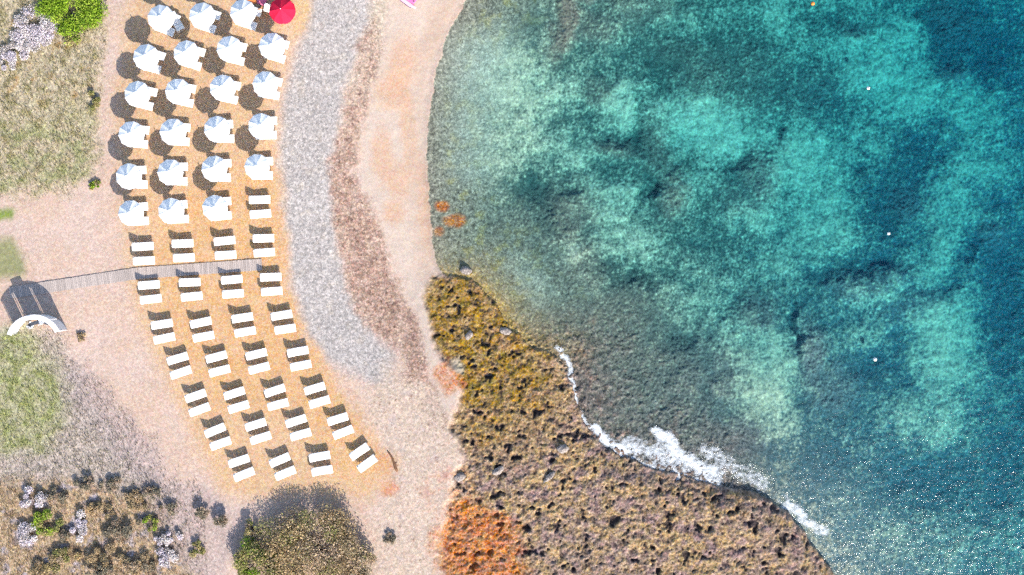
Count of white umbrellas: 22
